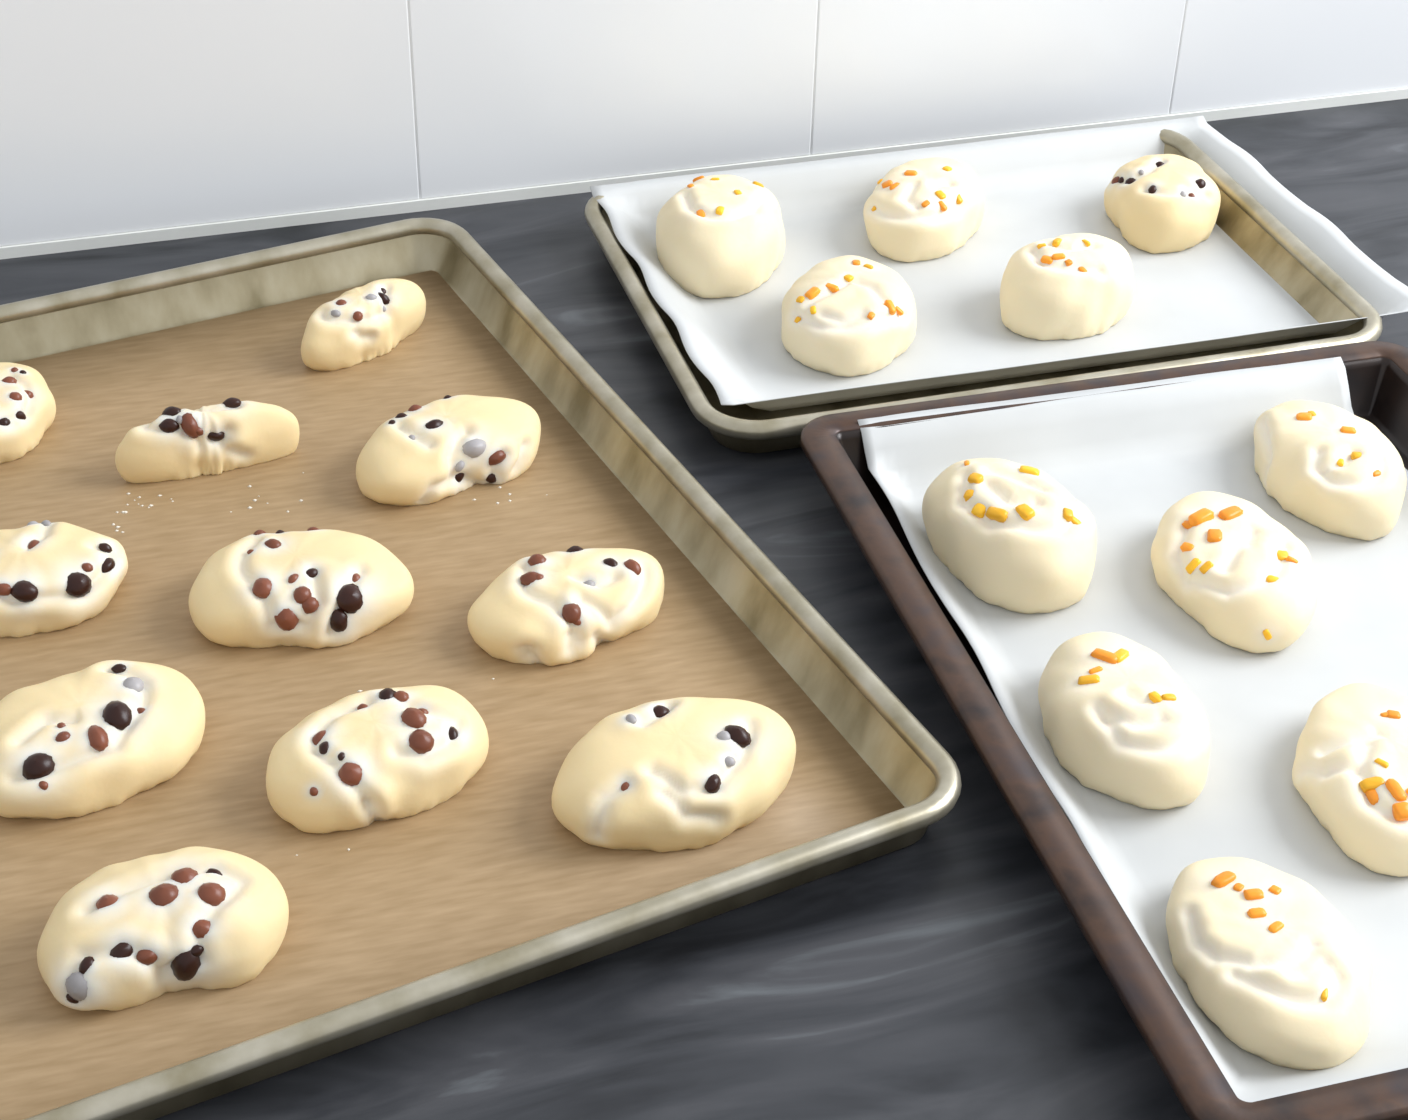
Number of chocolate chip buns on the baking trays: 12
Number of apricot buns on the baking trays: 10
